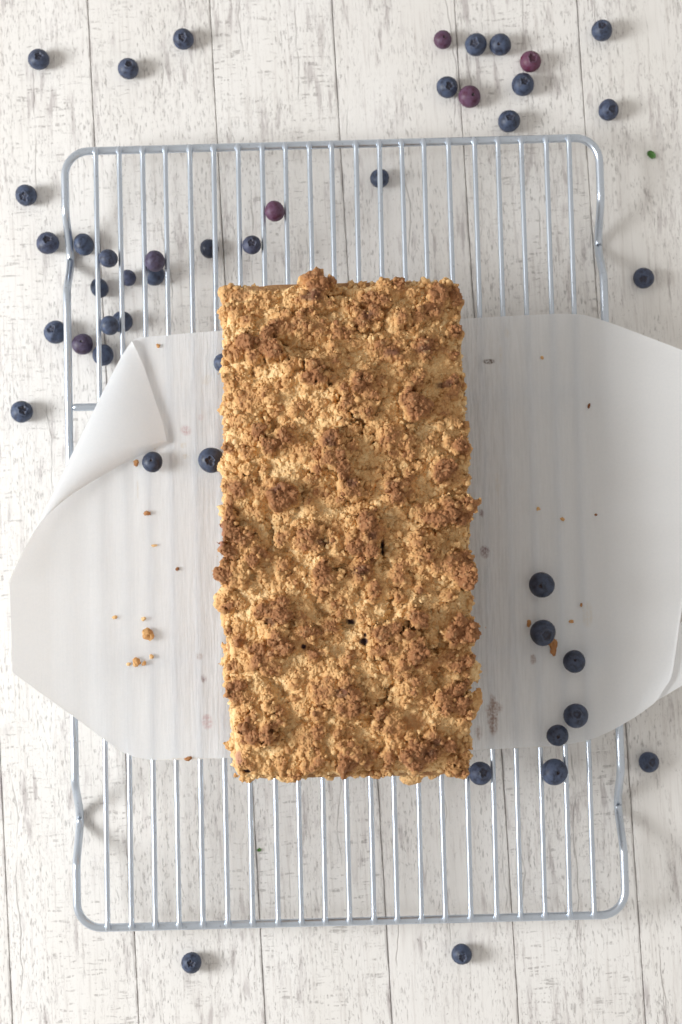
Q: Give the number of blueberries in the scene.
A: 45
